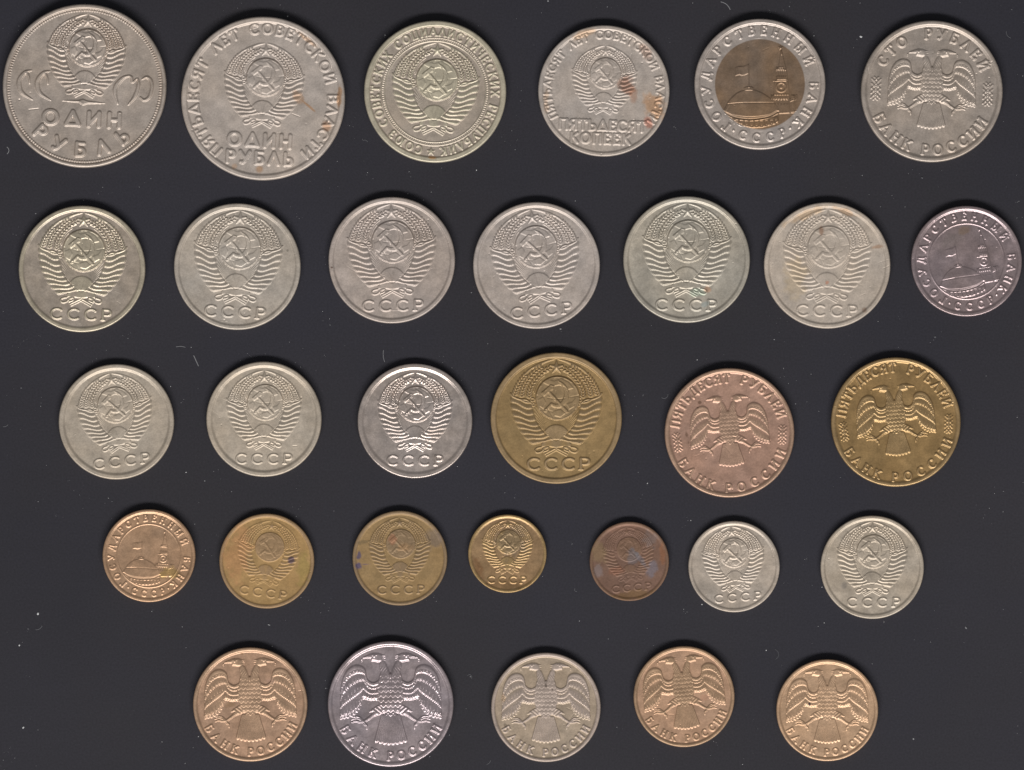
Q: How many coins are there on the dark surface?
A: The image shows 31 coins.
